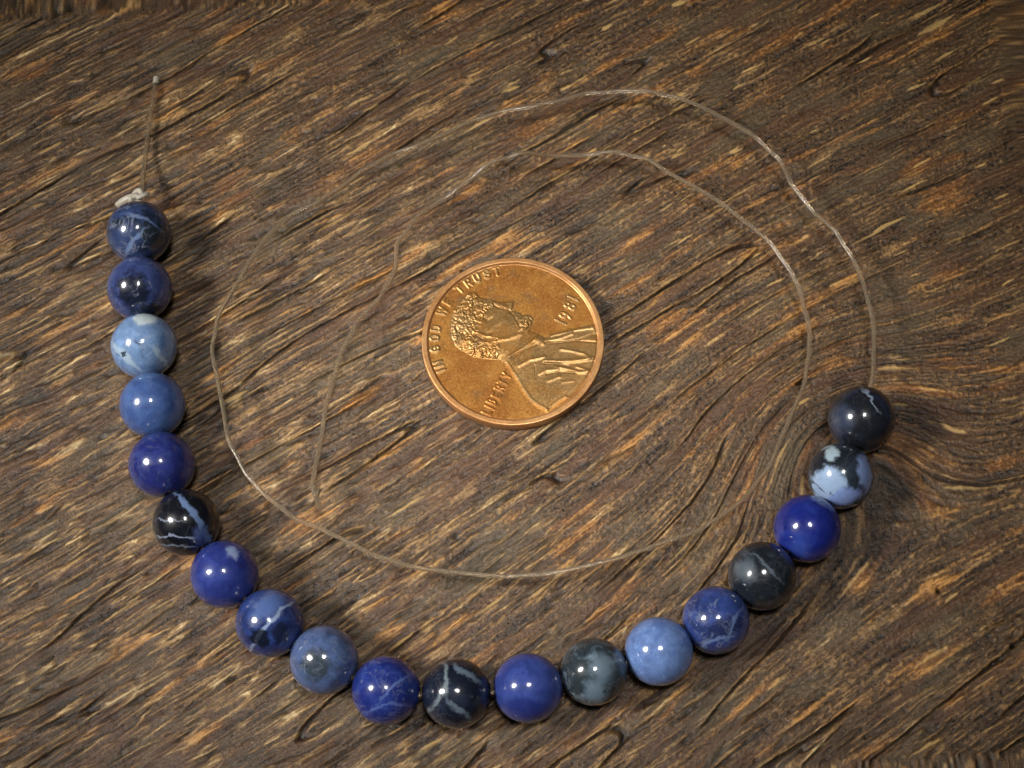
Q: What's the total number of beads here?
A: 19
